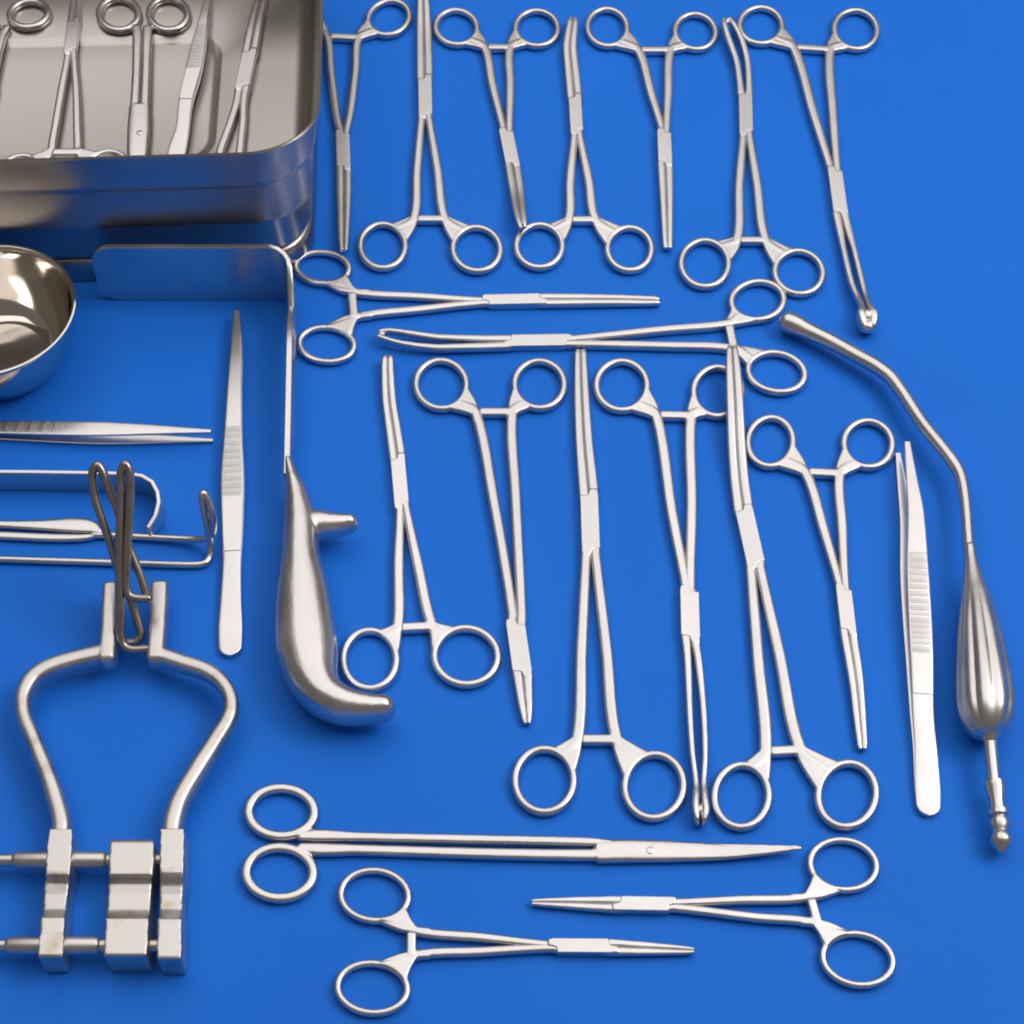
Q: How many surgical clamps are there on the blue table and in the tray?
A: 19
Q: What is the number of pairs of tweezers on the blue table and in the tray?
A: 4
